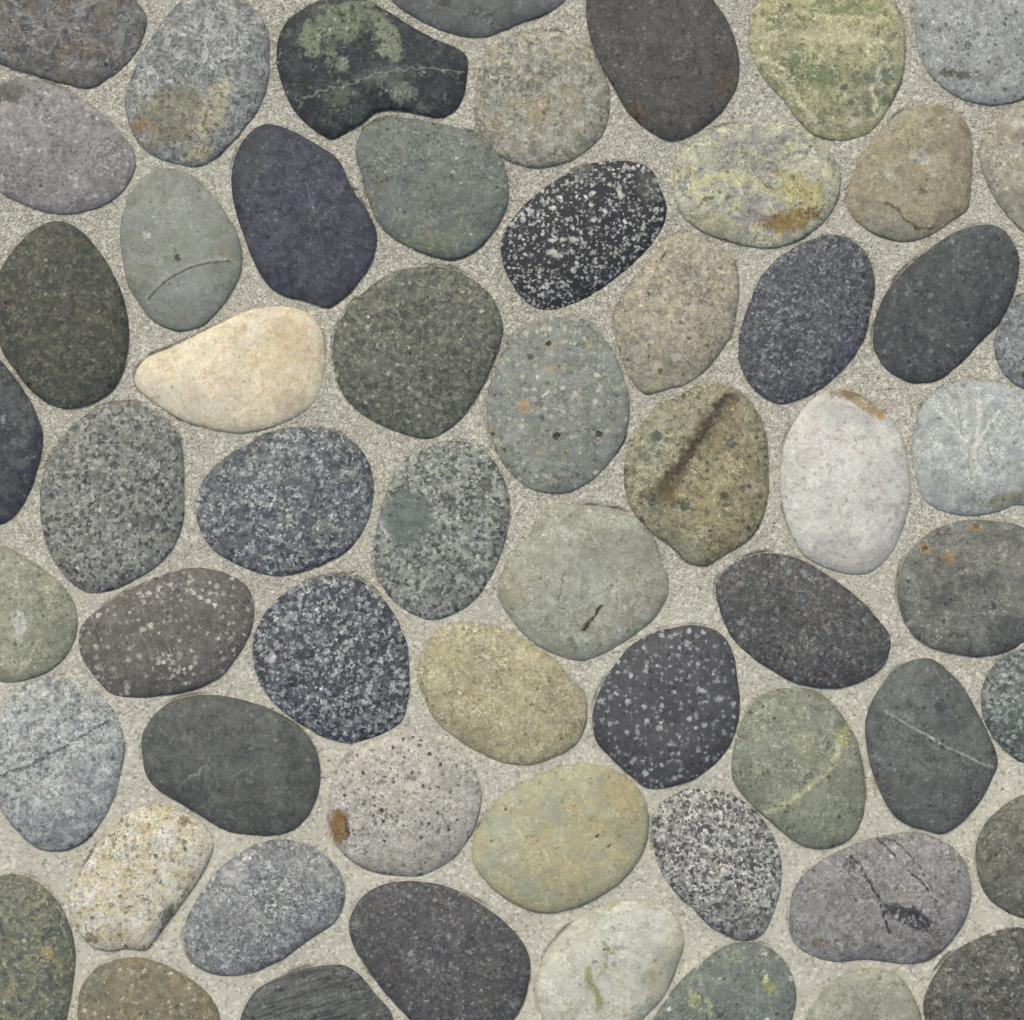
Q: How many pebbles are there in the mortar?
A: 59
